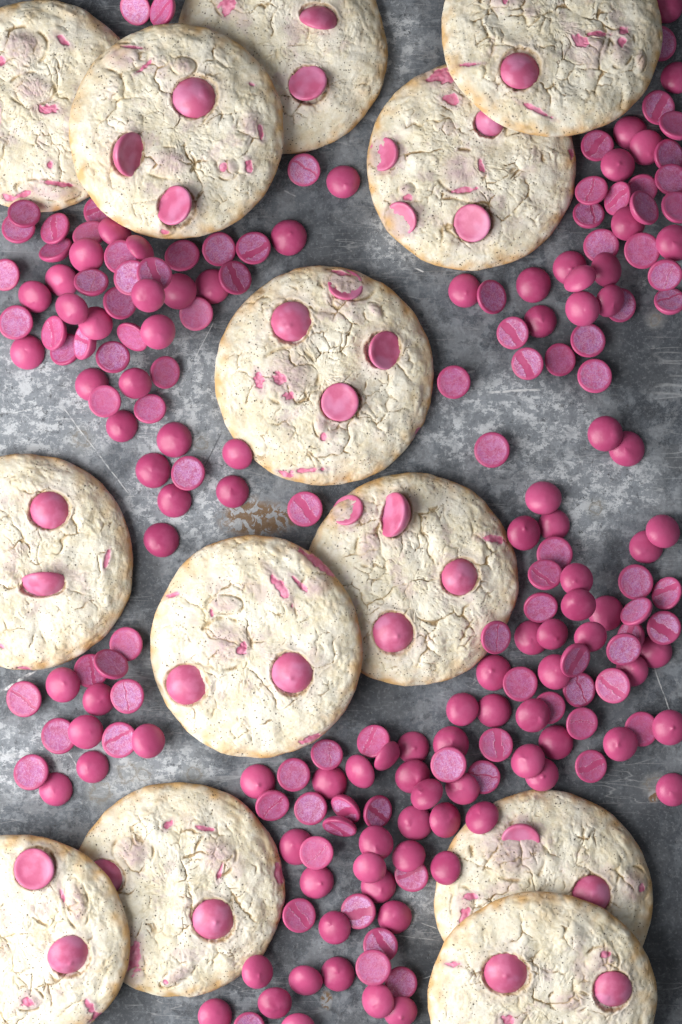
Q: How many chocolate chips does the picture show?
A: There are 200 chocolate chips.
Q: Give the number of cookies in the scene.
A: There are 13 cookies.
